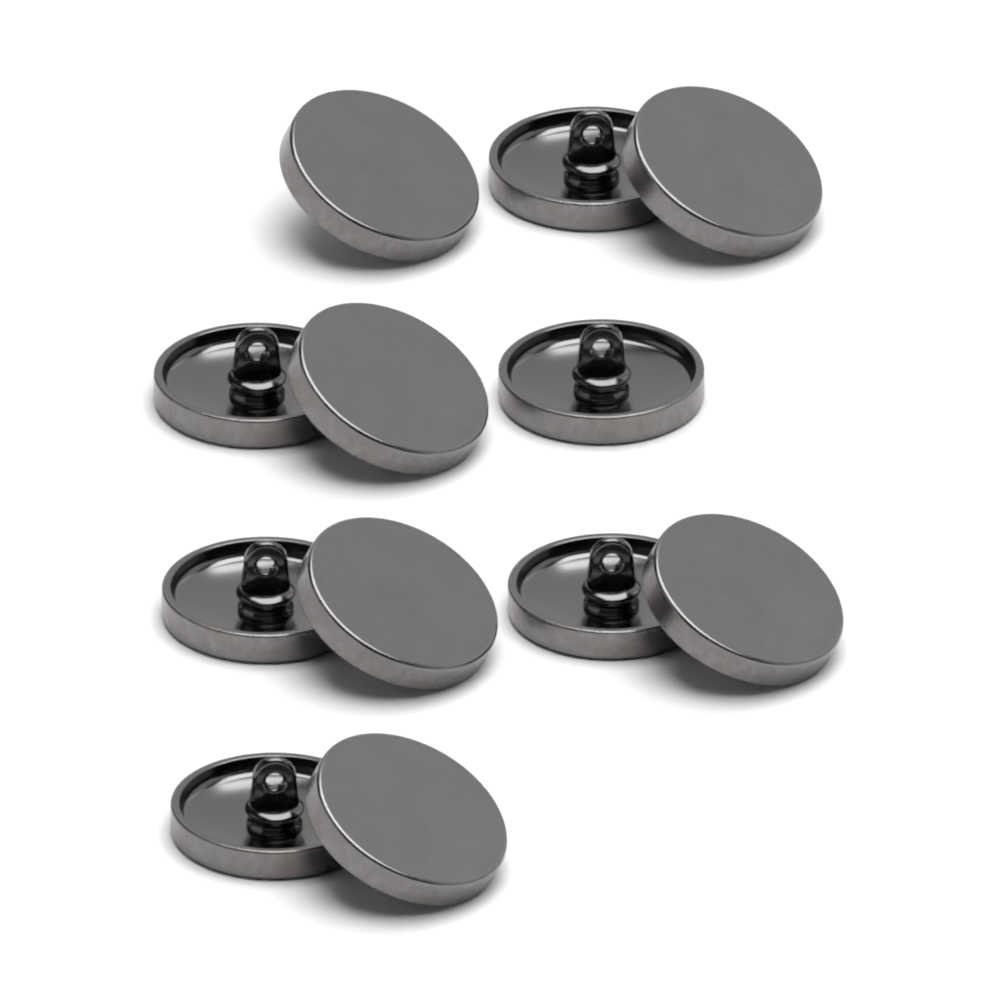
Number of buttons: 12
